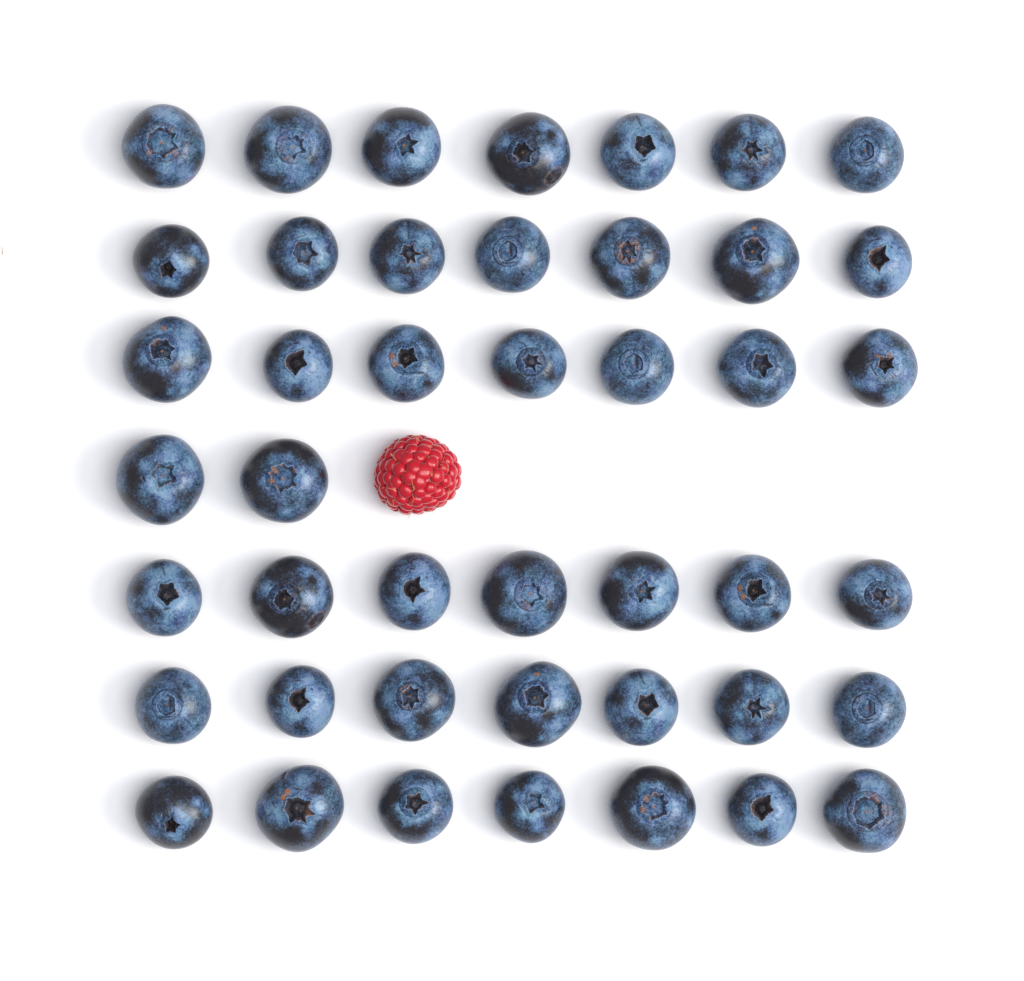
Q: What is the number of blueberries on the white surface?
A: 44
